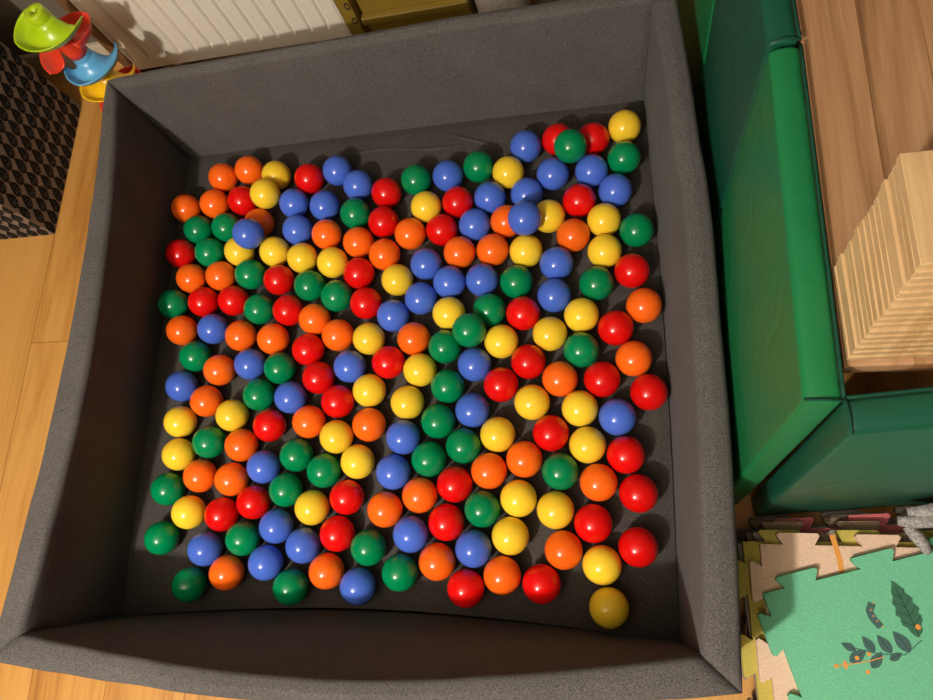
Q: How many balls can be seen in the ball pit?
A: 200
